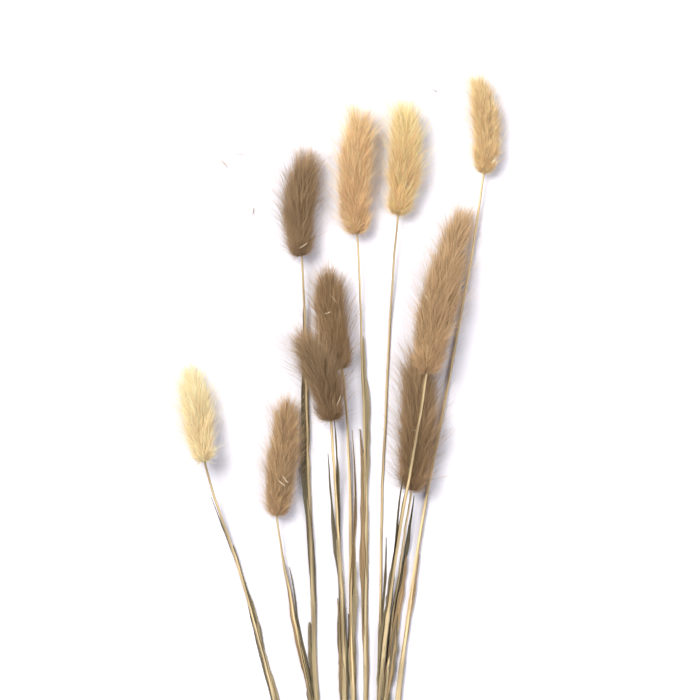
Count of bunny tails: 10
